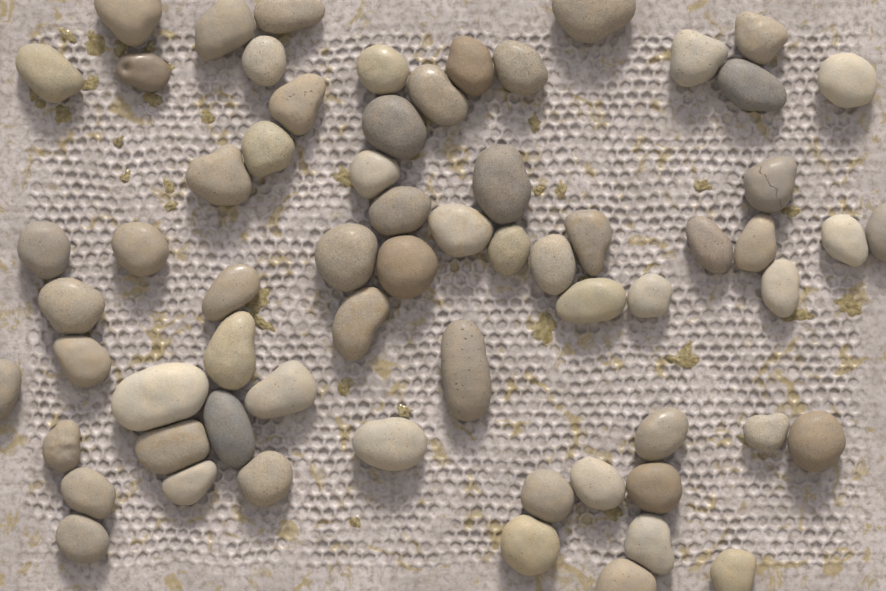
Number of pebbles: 65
